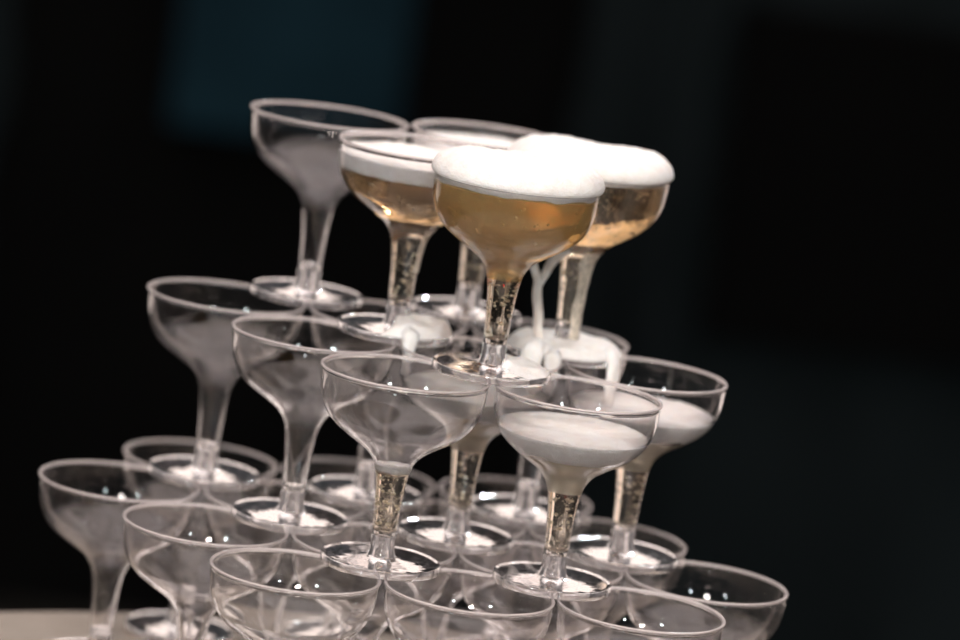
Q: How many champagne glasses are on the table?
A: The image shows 27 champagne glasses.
